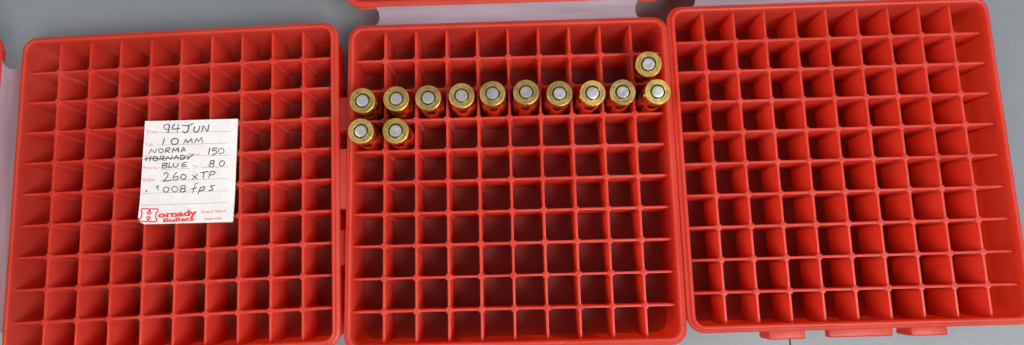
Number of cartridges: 13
